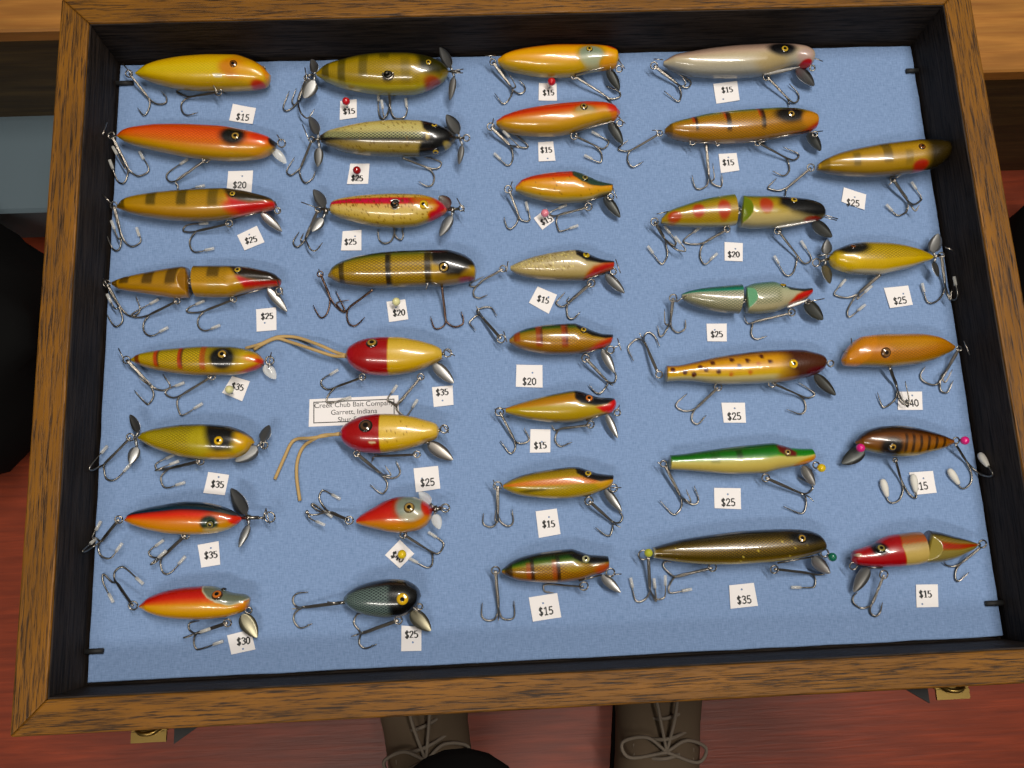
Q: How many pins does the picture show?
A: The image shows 12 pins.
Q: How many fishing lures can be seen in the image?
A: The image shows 36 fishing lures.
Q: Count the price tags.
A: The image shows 36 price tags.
